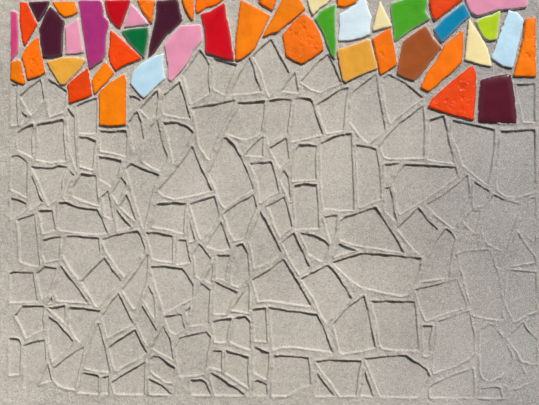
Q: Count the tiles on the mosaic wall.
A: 47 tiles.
